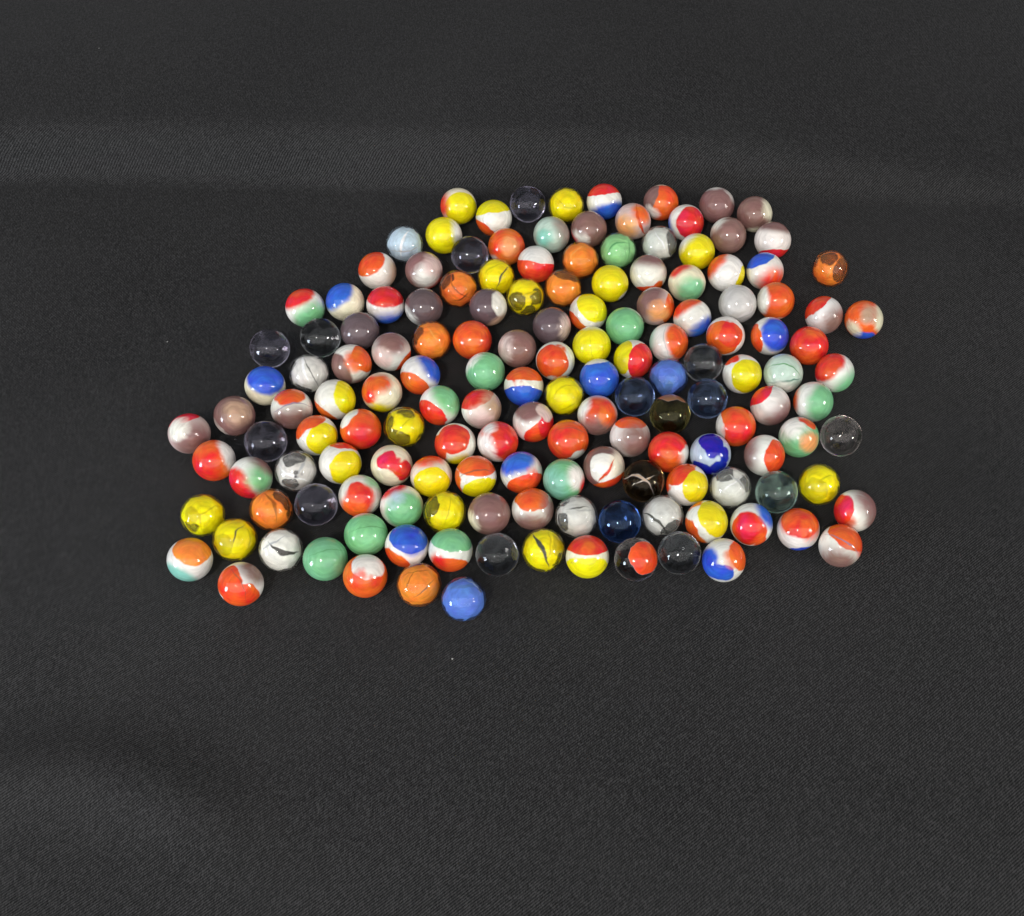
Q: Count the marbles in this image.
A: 152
